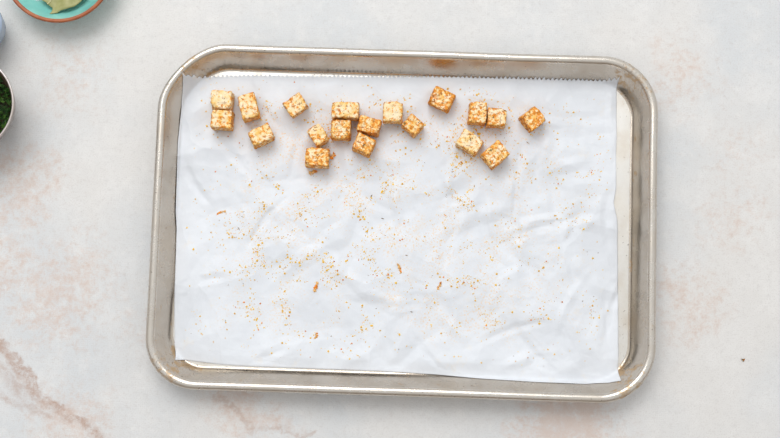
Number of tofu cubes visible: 19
